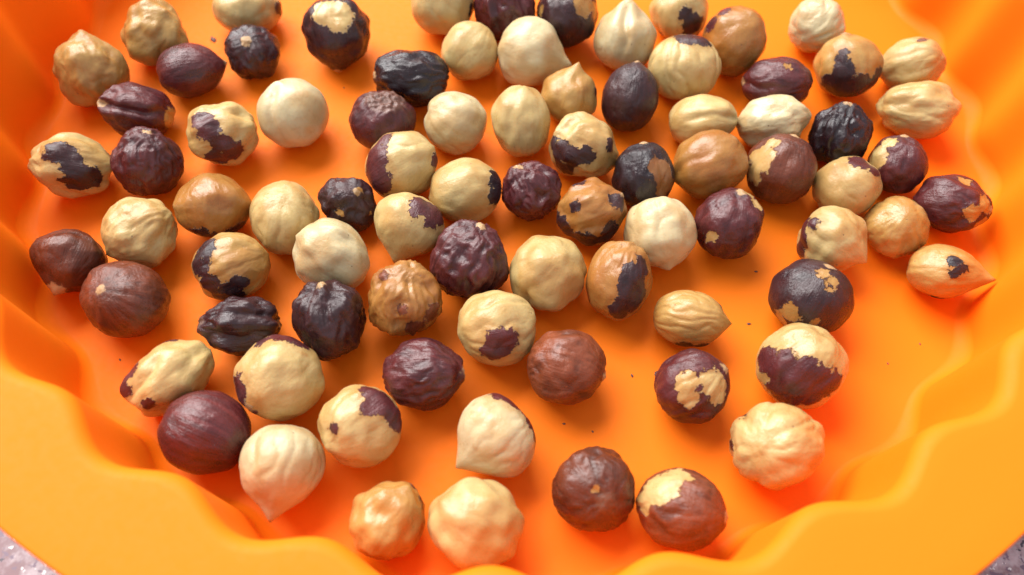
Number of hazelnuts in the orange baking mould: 83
